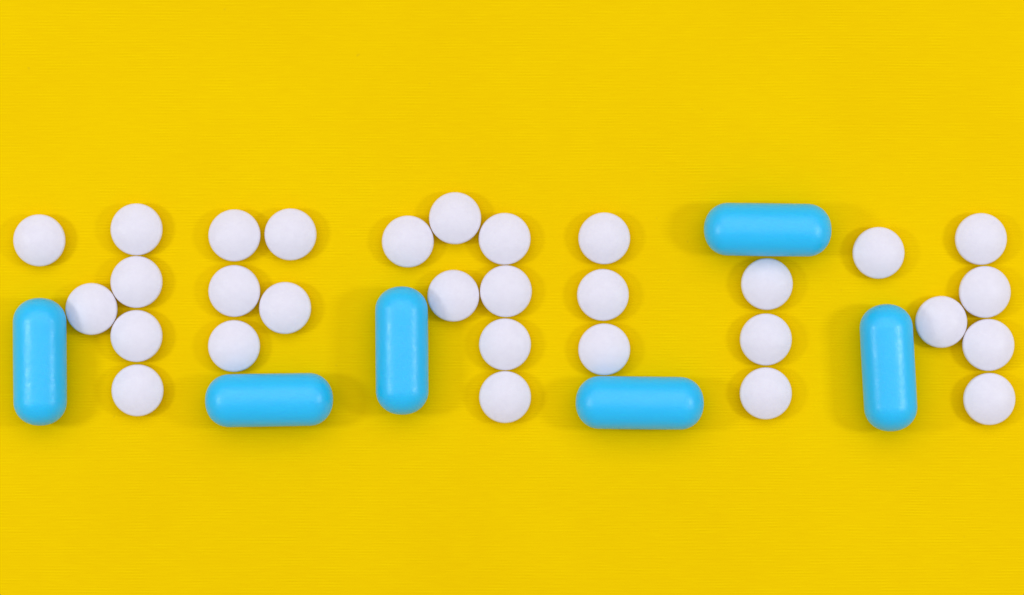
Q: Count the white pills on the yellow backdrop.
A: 30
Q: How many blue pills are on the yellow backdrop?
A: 6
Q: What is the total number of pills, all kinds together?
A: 36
